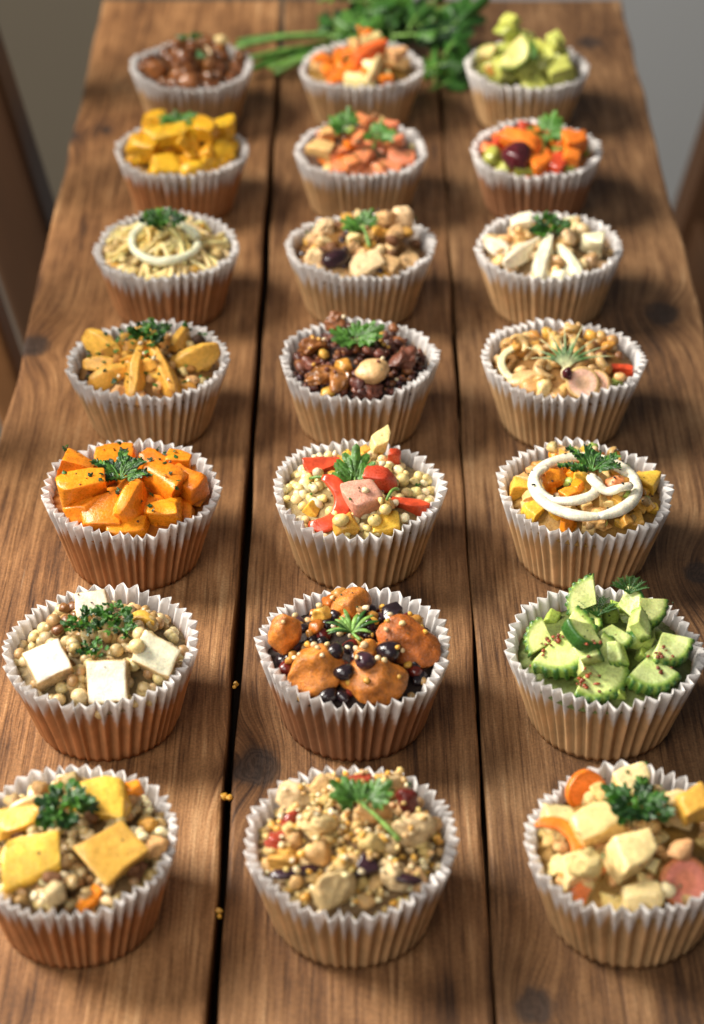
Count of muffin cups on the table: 21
